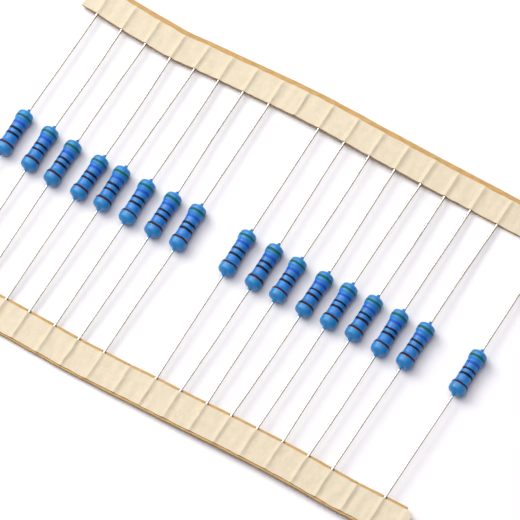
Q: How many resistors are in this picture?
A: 17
